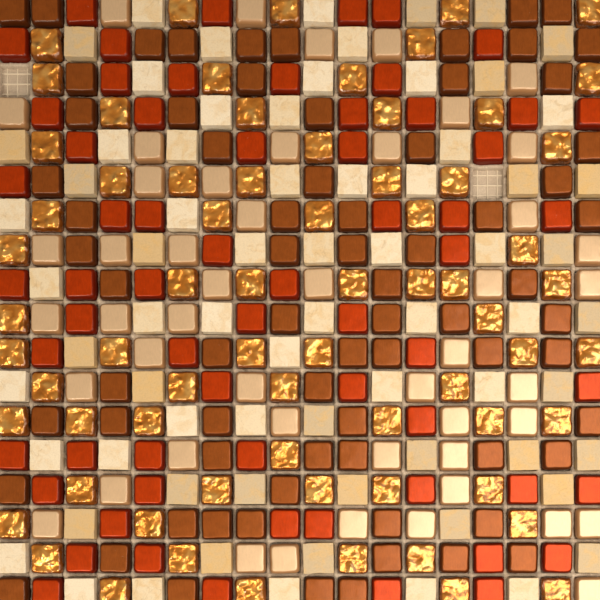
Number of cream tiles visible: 118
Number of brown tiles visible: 72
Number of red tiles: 63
